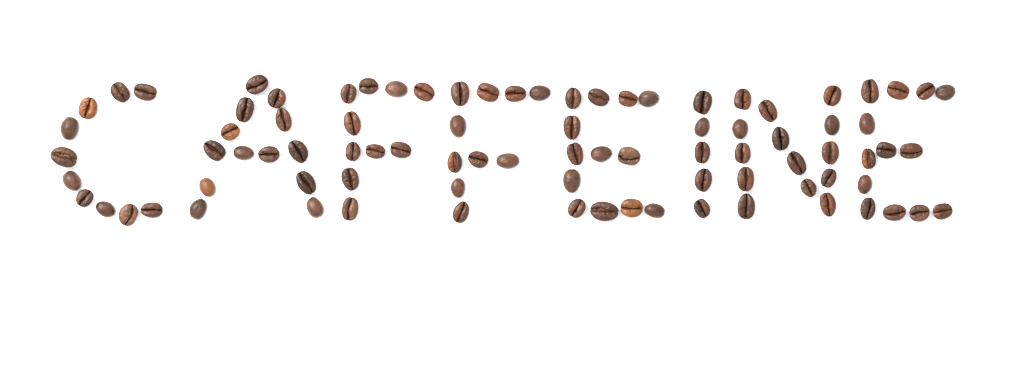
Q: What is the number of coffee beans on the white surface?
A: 88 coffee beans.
